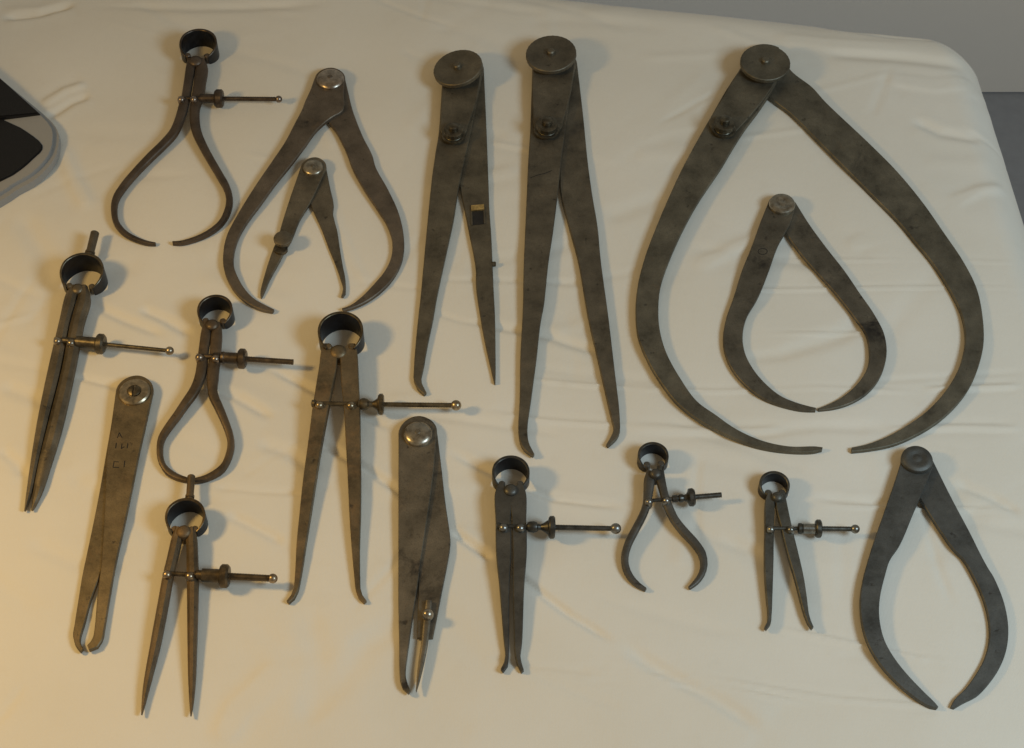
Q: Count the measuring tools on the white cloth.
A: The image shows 17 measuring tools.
